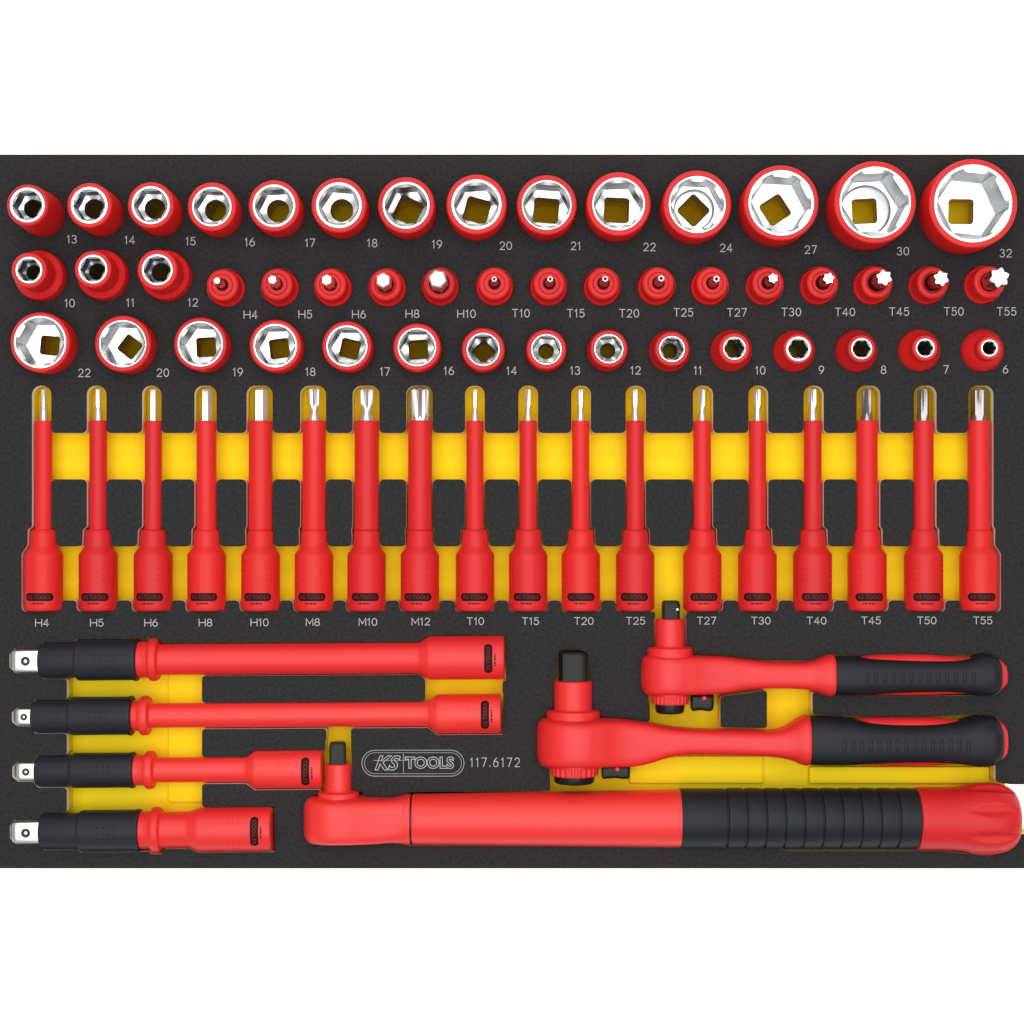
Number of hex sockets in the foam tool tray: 32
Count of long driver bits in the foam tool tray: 18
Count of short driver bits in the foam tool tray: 15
